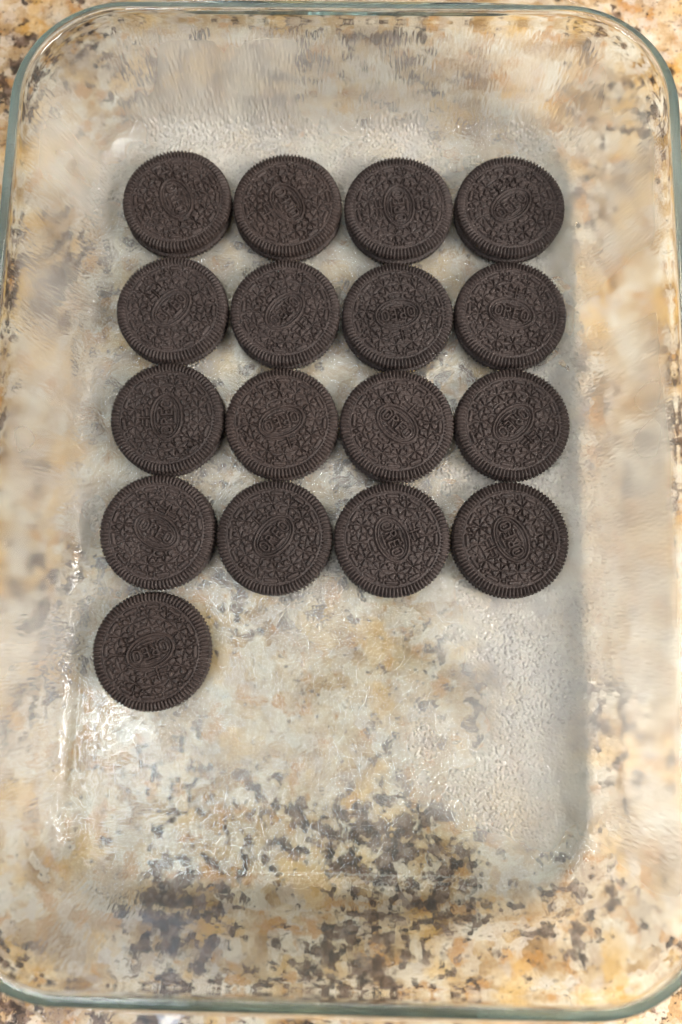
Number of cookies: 17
